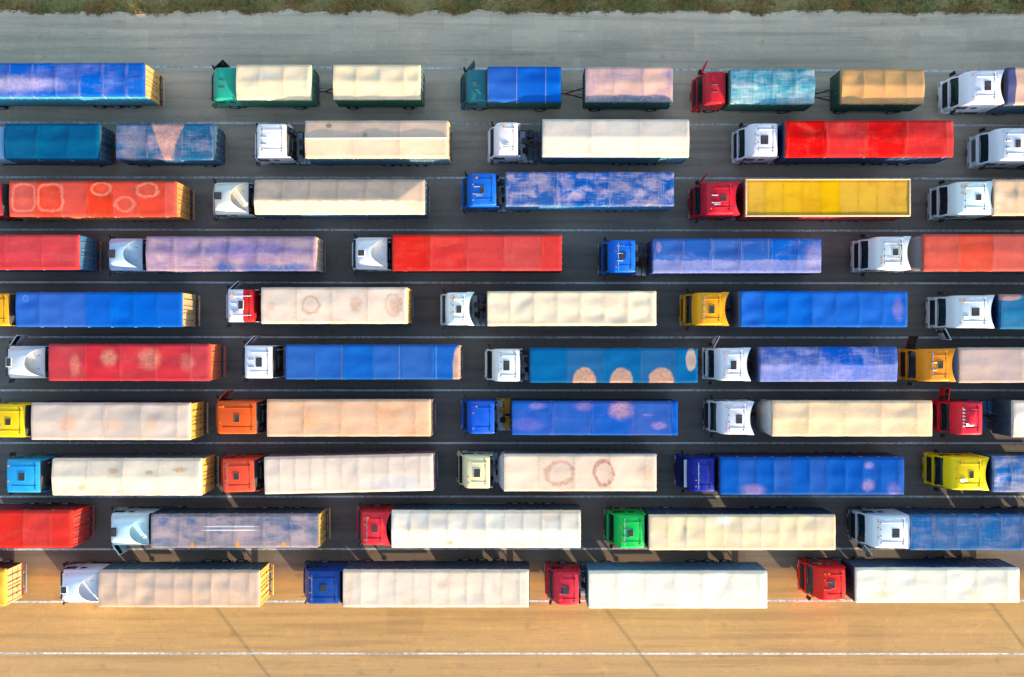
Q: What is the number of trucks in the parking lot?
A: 50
